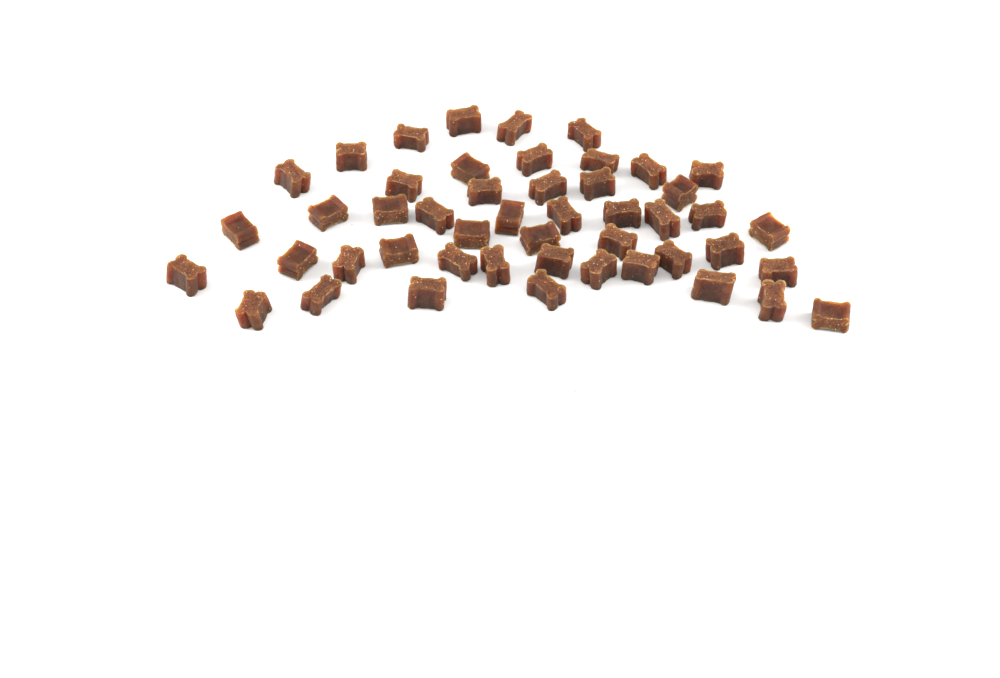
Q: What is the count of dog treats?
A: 48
